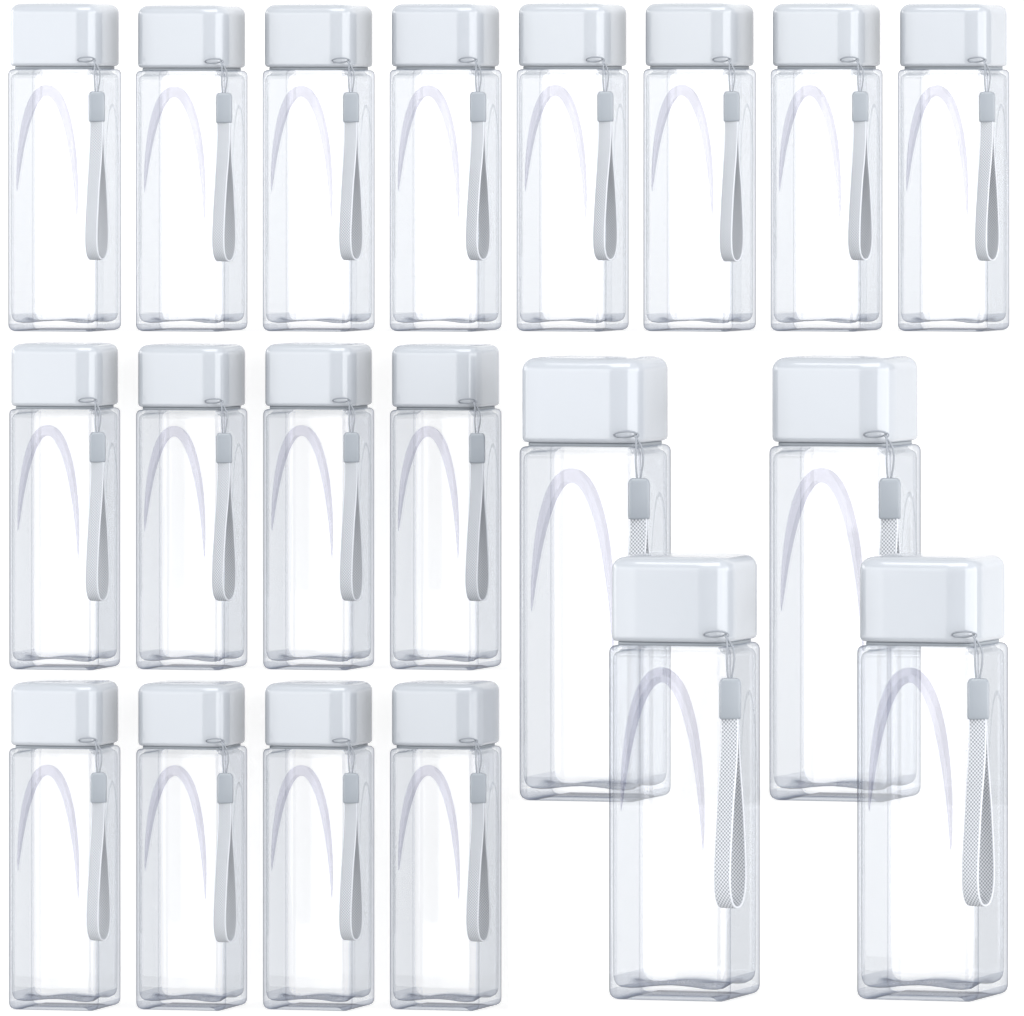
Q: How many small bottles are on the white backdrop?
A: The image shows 16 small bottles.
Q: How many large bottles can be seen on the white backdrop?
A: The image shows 4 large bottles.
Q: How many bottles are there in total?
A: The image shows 20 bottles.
